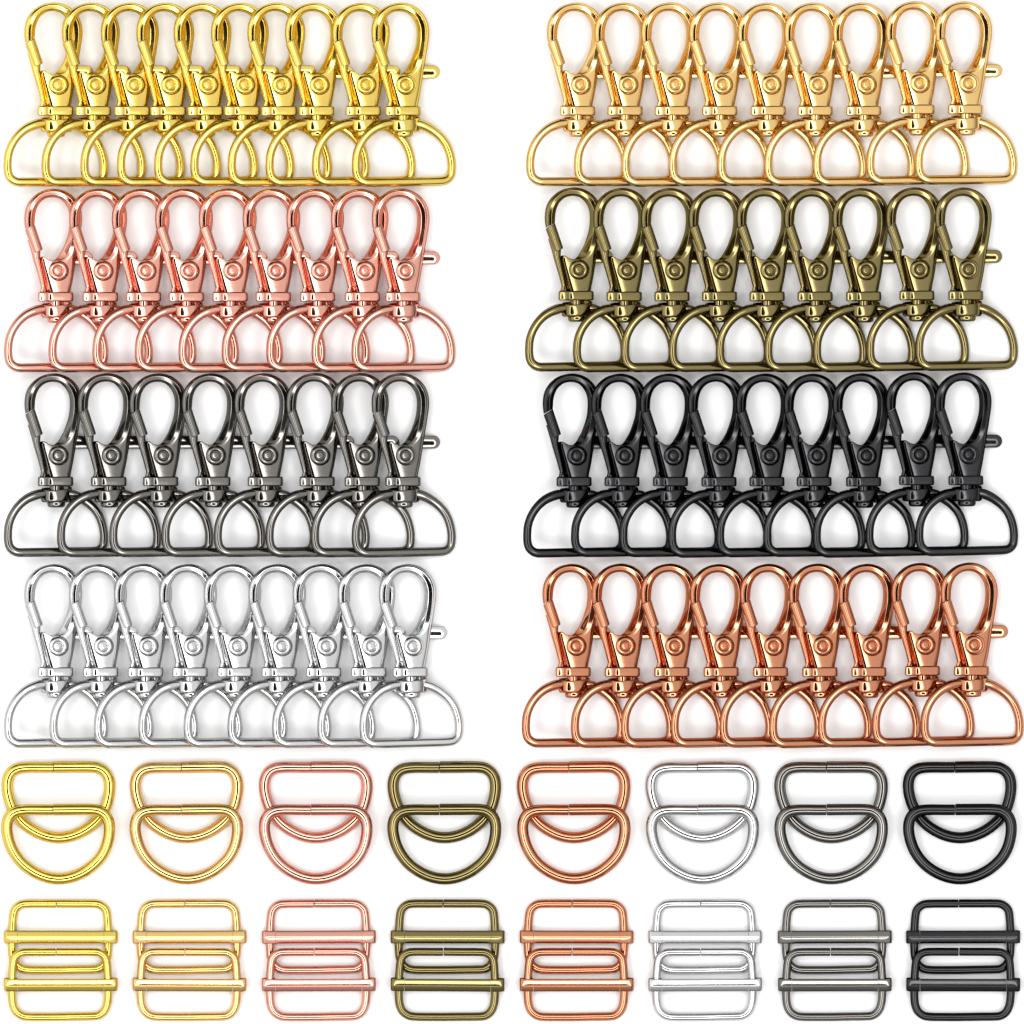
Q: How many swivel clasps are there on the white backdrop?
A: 72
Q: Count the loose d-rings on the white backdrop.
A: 16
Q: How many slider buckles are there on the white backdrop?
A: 16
